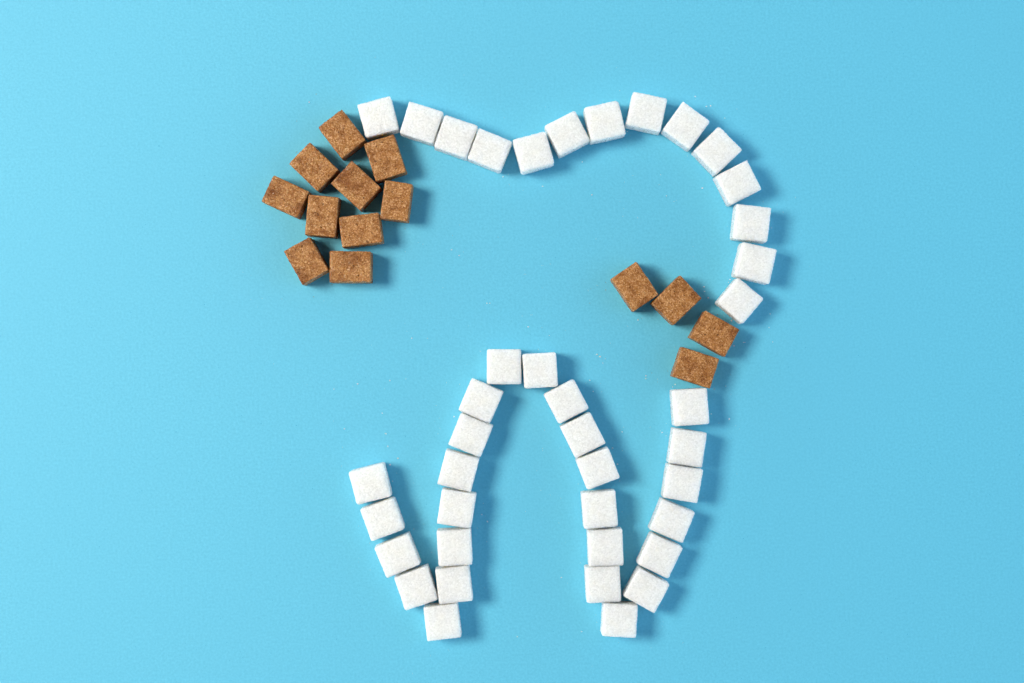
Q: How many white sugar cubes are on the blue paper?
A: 40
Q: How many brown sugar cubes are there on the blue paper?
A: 14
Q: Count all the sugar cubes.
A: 54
